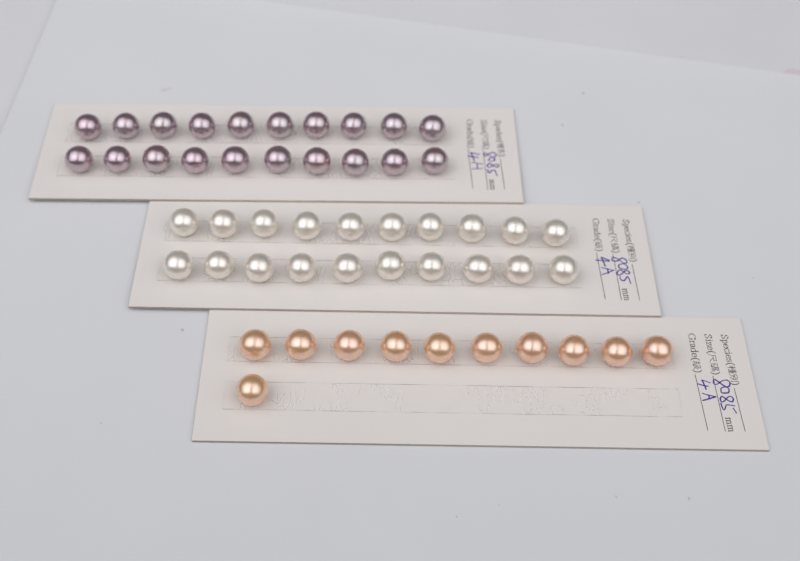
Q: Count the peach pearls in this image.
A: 11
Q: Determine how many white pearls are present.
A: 20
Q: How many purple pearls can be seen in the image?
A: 20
